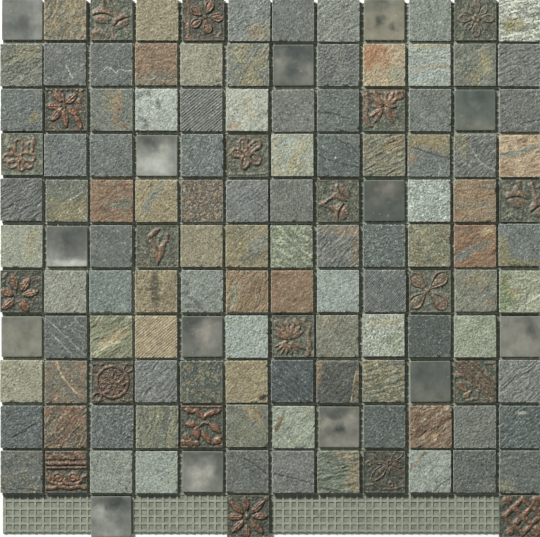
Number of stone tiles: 101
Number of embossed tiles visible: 20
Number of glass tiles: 14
